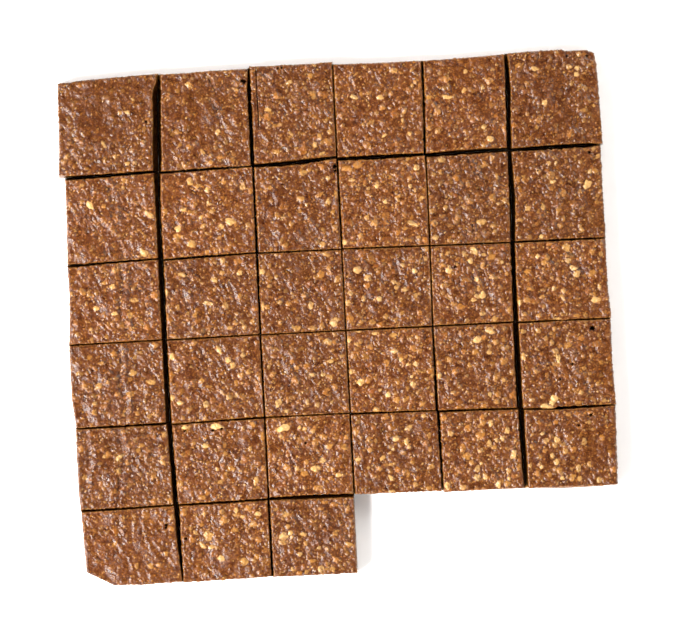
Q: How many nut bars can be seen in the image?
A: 33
